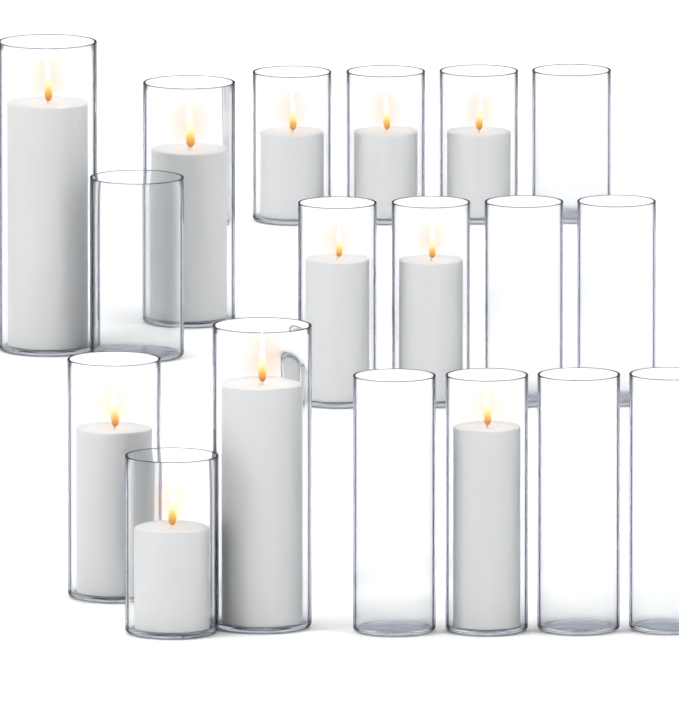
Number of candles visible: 11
